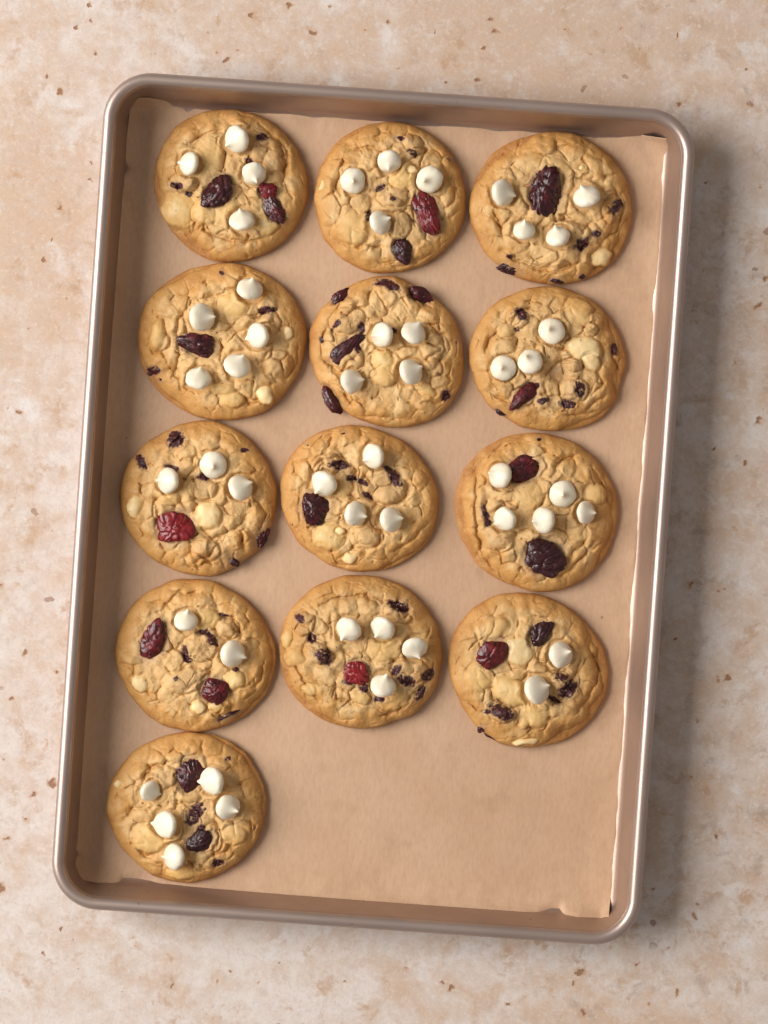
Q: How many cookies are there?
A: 13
